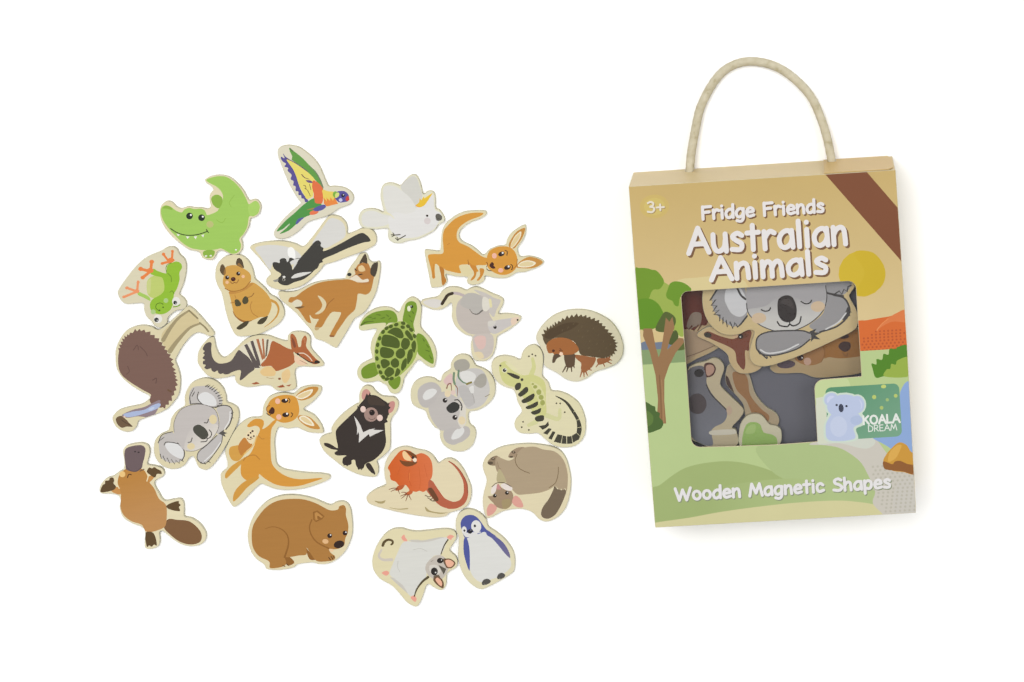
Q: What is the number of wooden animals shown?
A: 31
